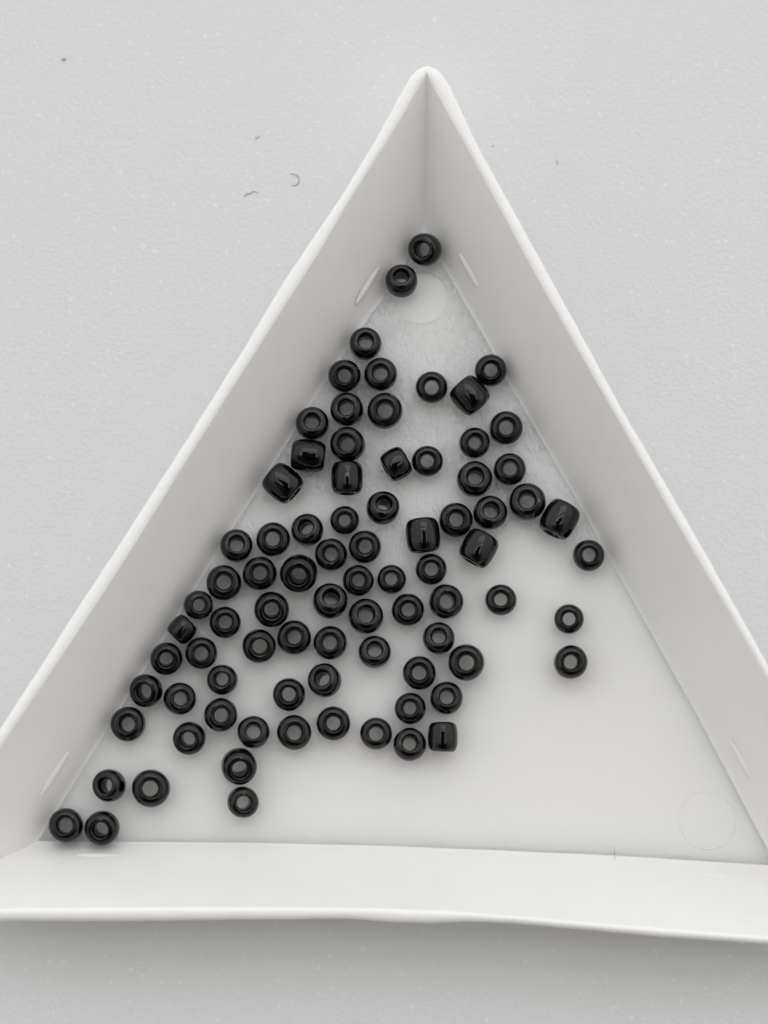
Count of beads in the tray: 83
